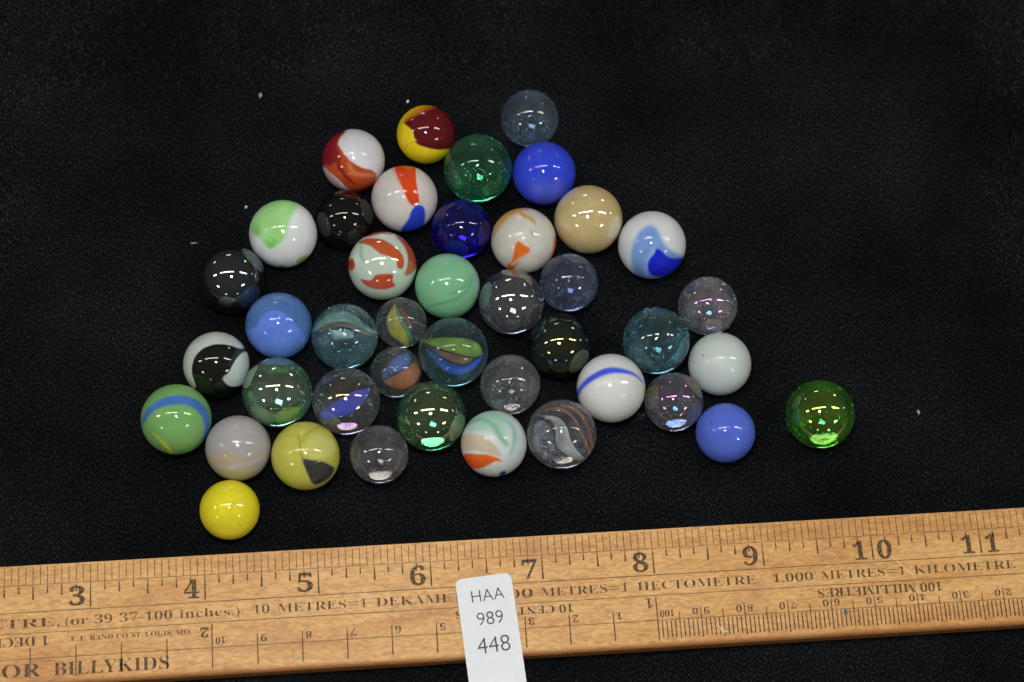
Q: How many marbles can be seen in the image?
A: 42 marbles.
